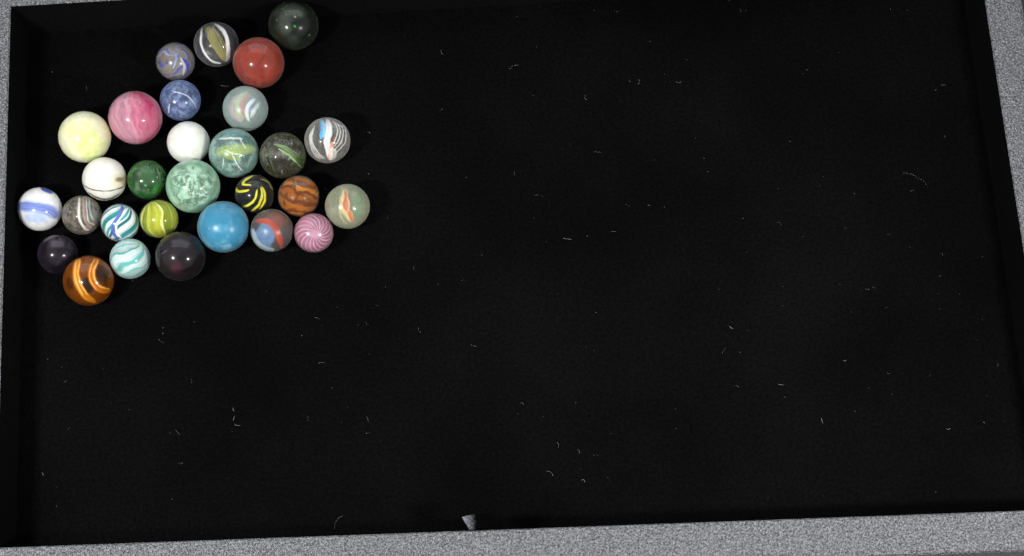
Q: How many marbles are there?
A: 29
